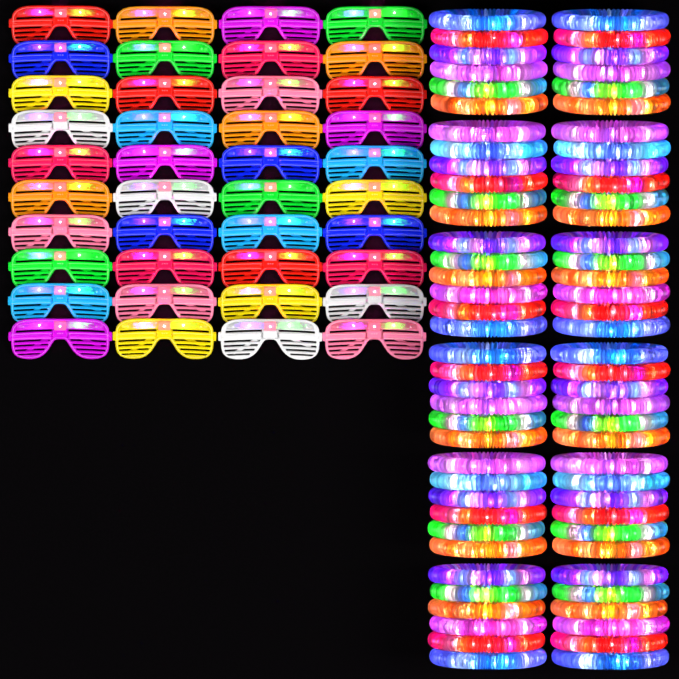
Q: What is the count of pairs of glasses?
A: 40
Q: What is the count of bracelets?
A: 72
